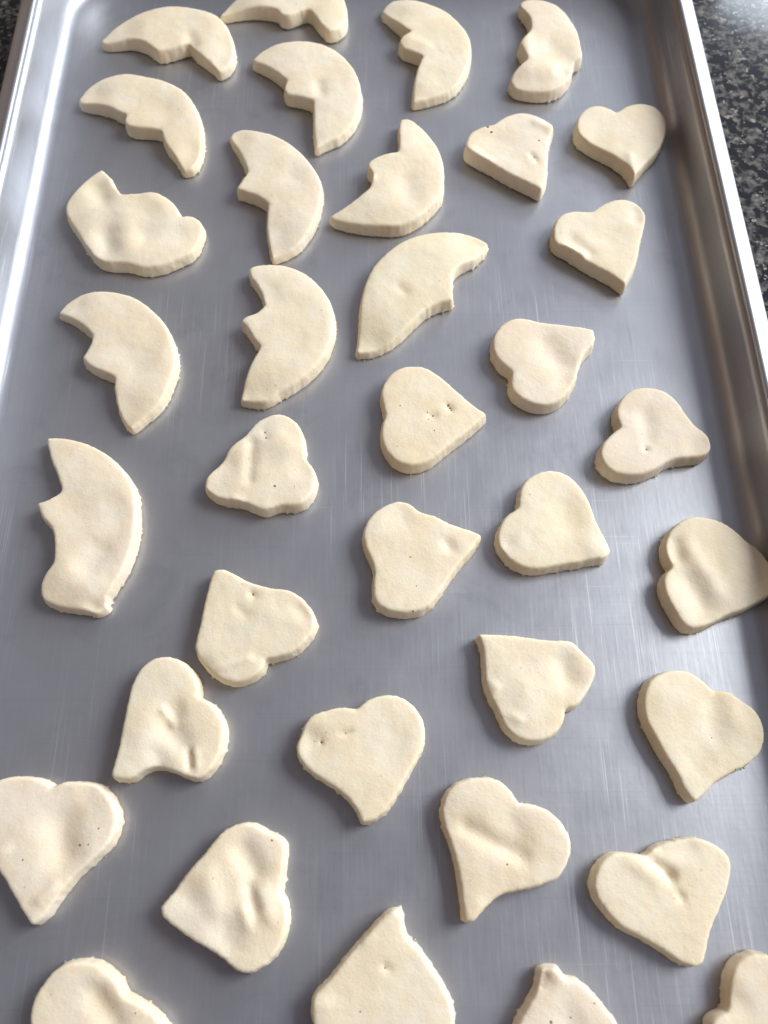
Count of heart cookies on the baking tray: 23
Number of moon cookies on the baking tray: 13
